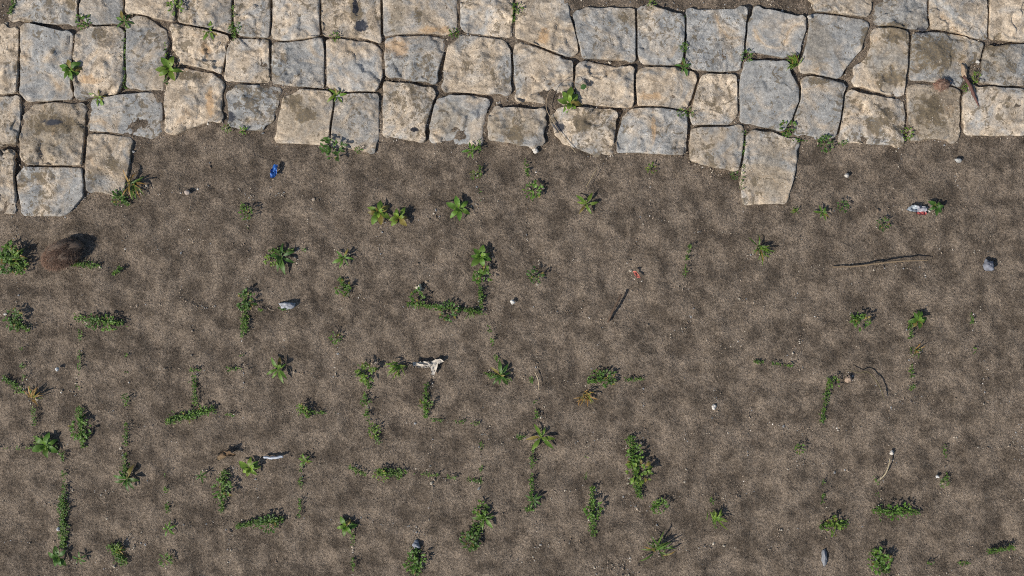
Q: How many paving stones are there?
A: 58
